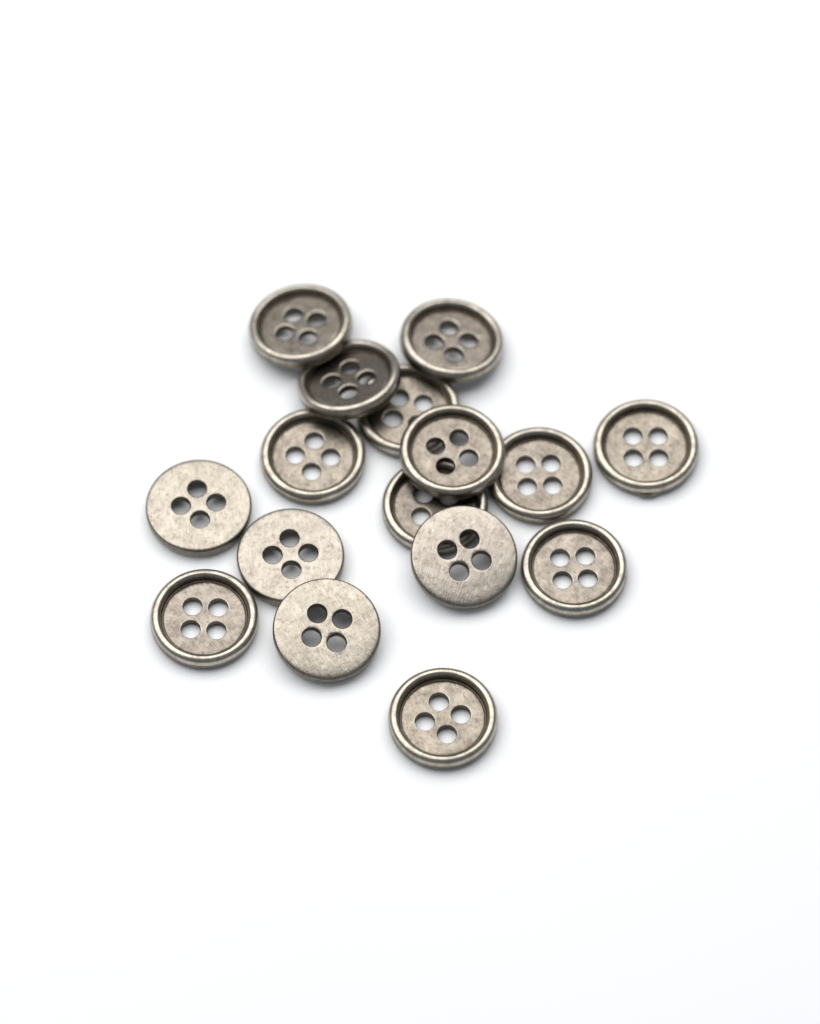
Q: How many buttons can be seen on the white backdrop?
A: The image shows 16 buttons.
